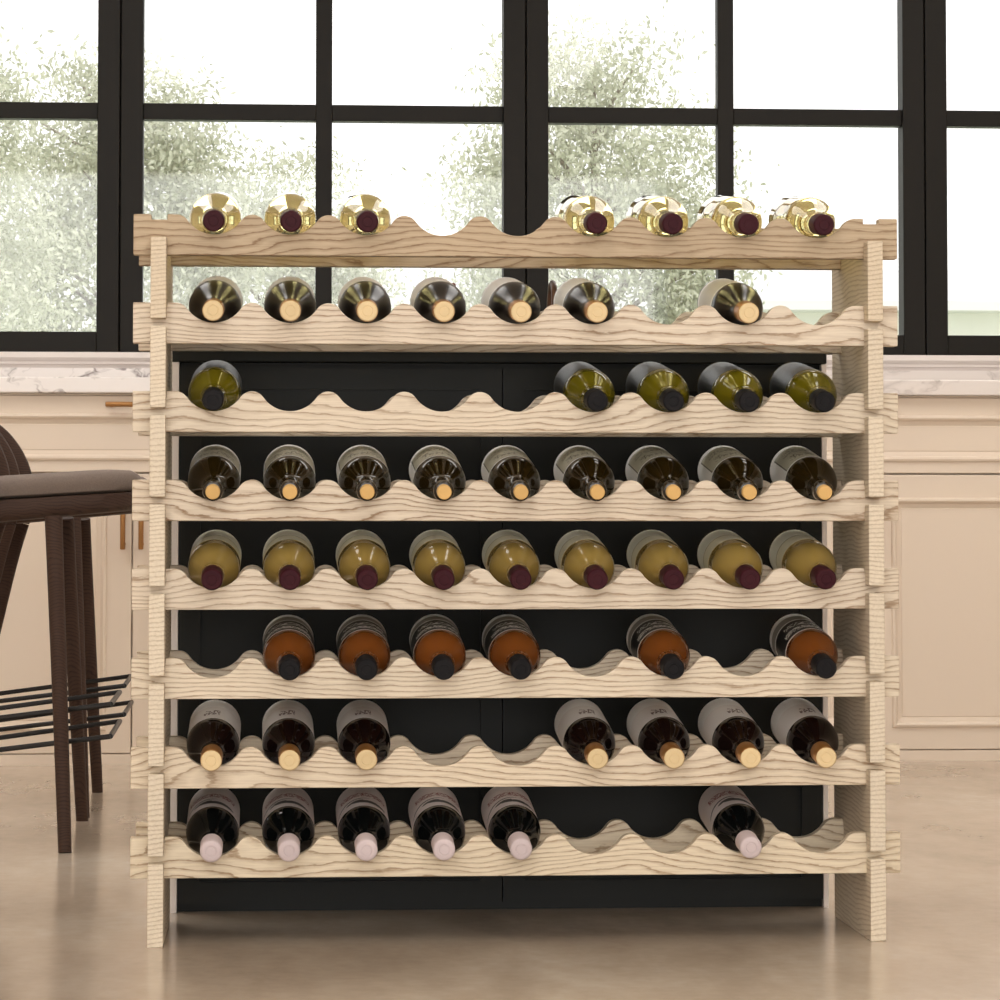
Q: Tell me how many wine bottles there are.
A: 56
